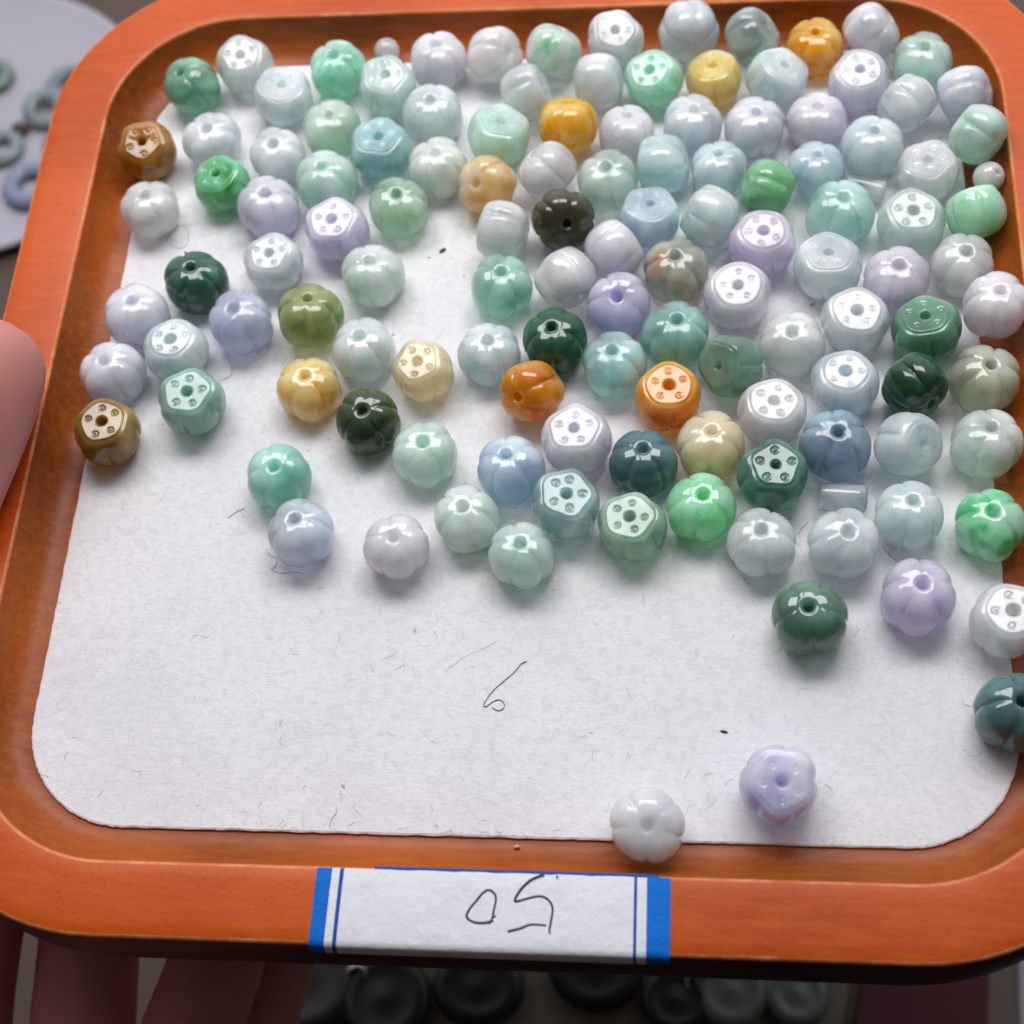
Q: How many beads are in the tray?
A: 128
